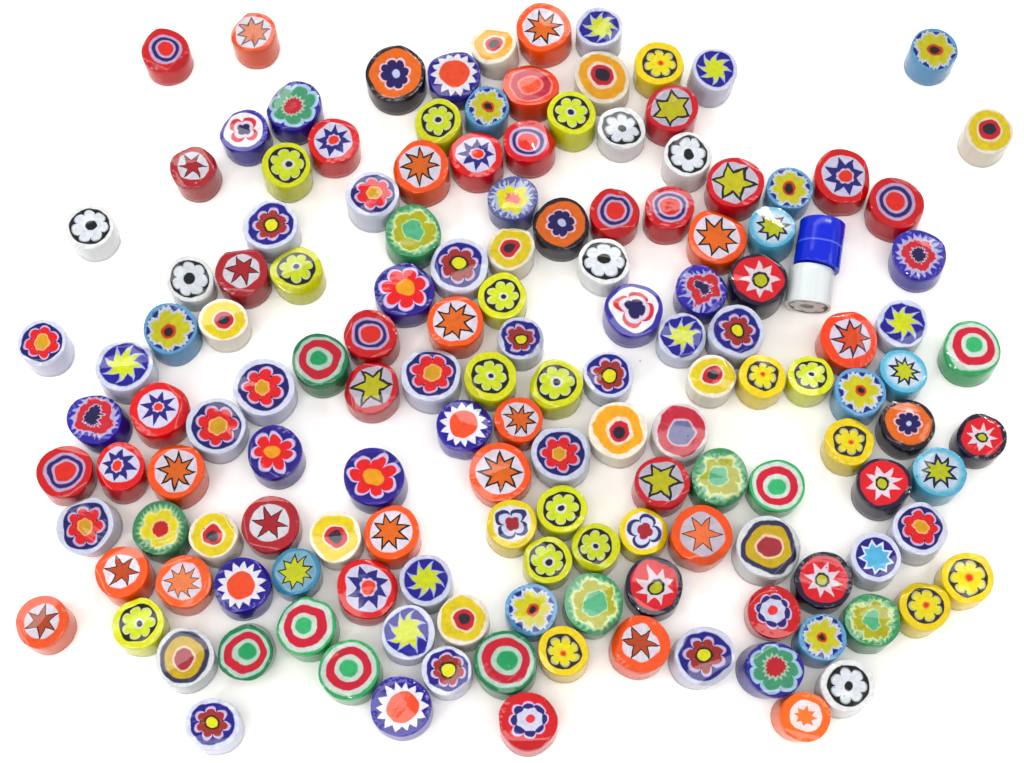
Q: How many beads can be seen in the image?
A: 150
